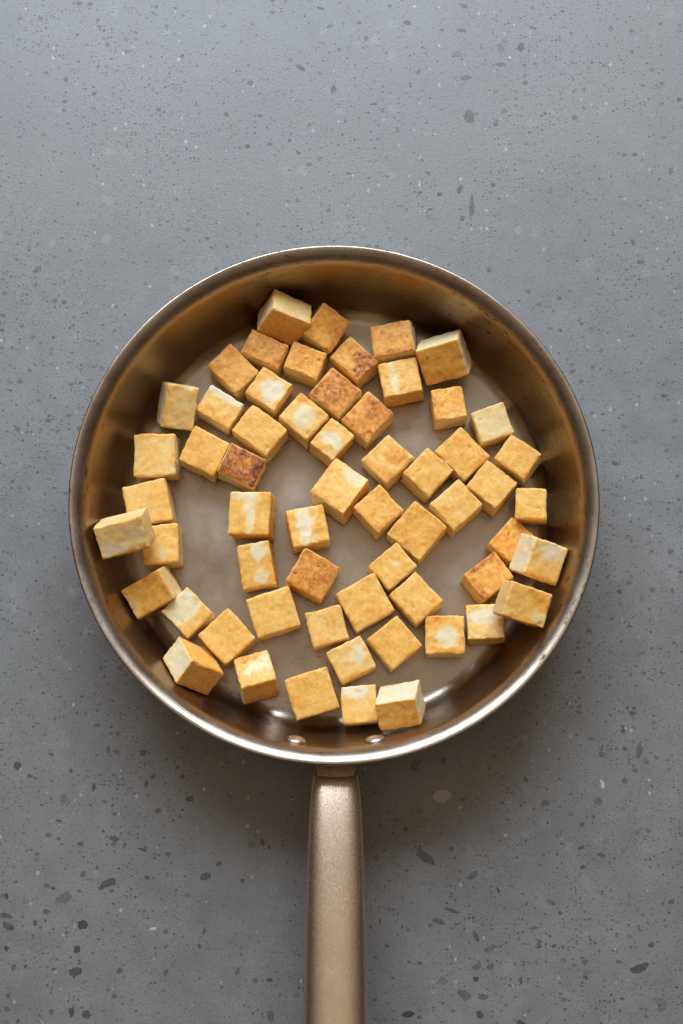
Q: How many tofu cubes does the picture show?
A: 60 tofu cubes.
